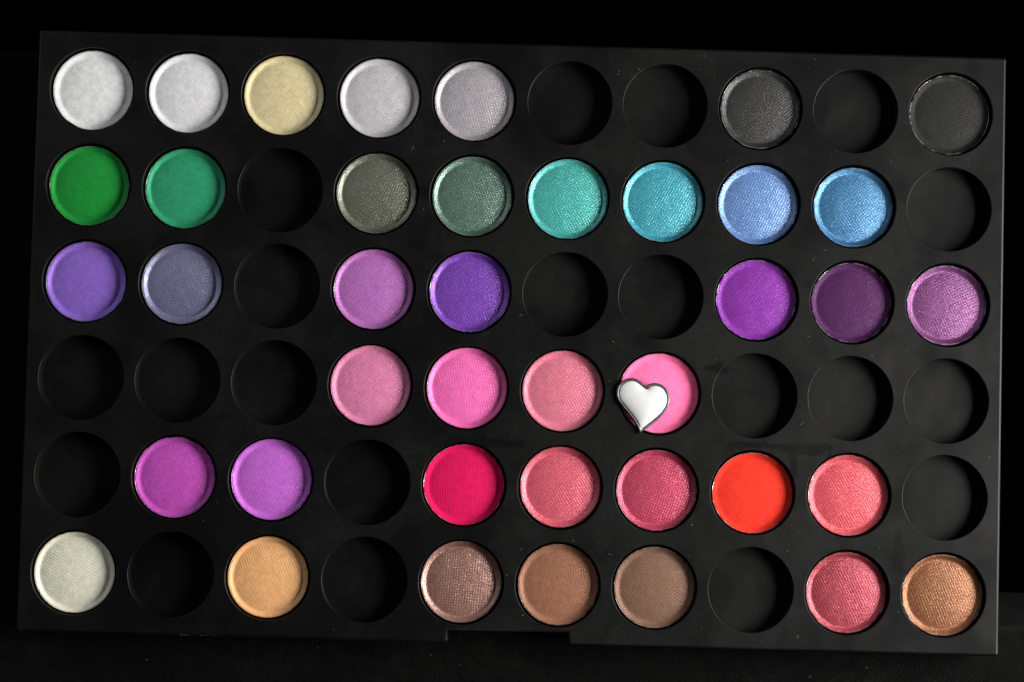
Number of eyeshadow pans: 40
